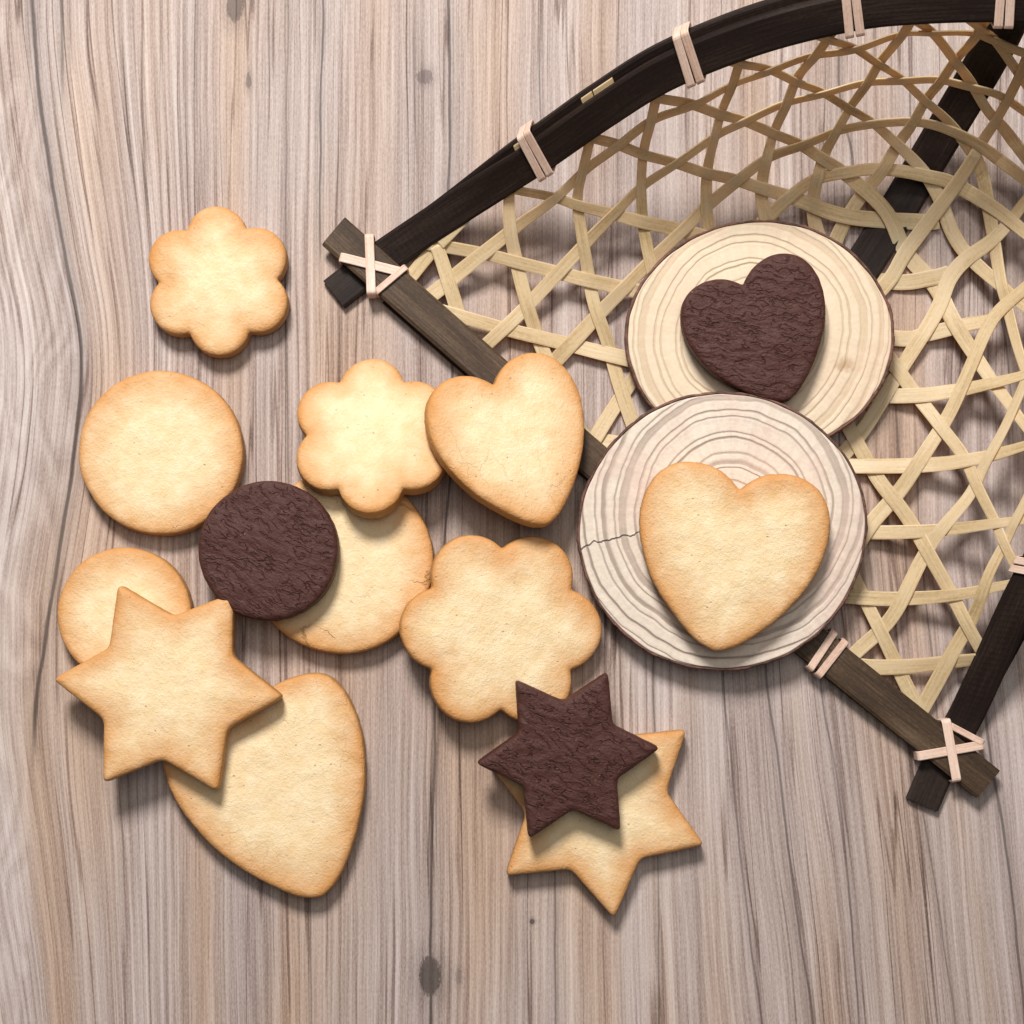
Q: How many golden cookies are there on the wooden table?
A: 11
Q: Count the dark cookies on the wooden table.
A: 3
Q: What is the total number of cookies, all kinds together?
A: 14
